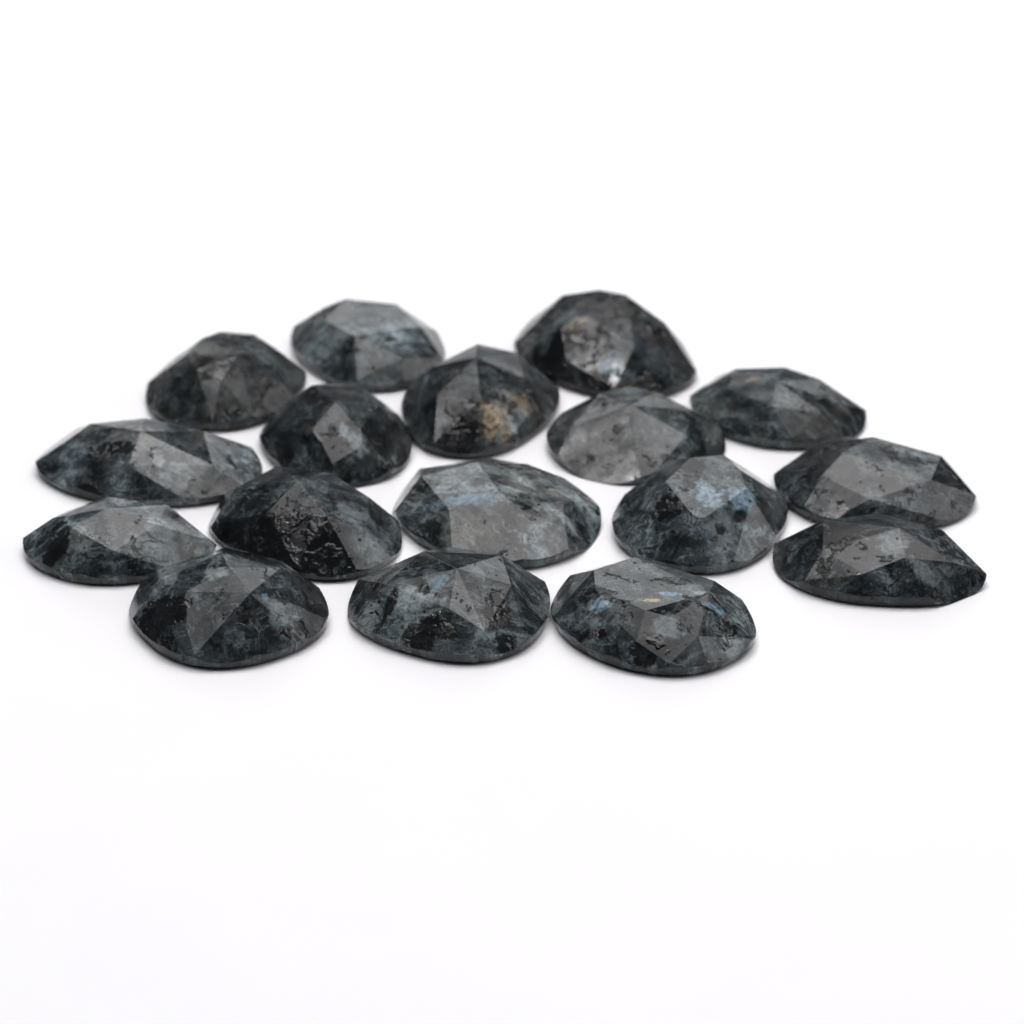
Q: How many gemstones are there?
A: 17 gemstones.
